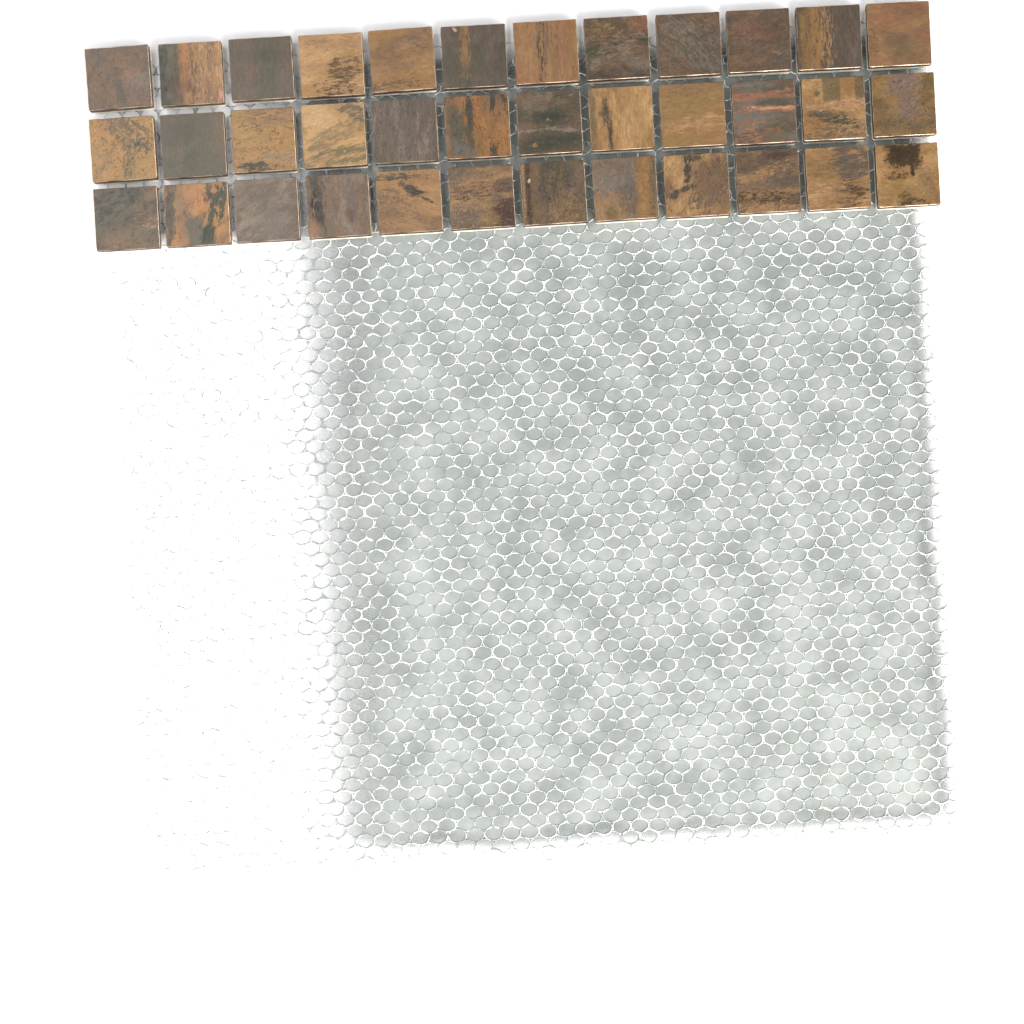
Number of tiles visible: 36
